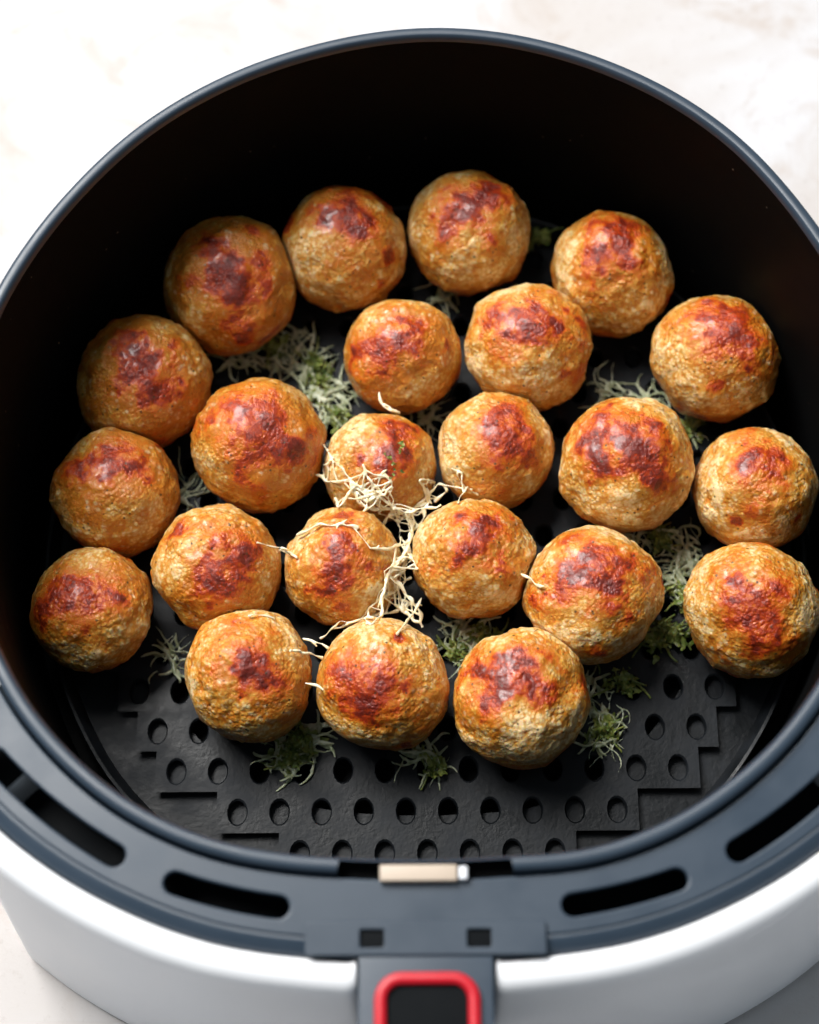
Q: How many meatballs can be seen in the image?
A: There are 23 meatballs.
